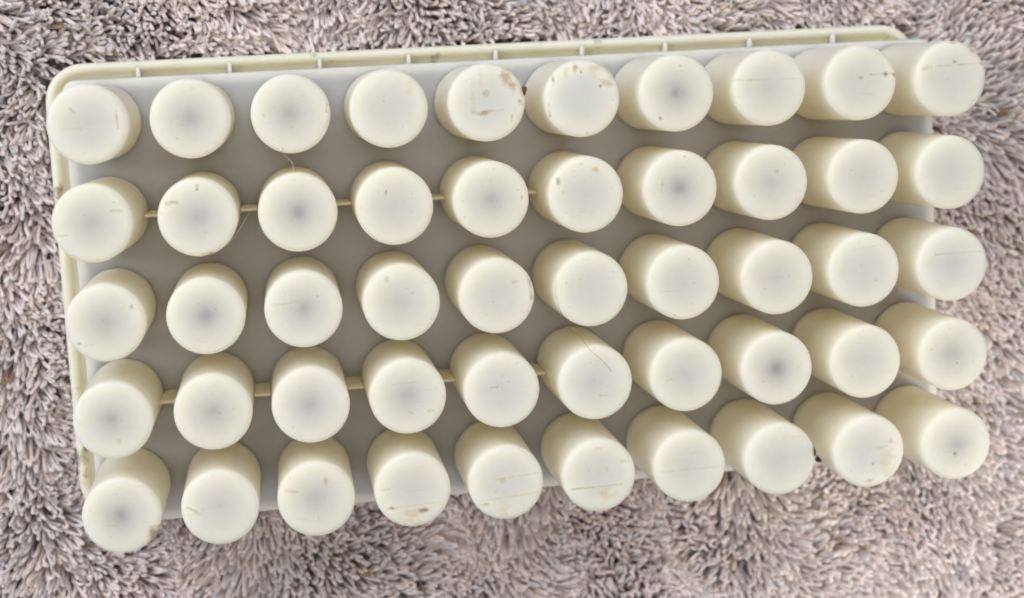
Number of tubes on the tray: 50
